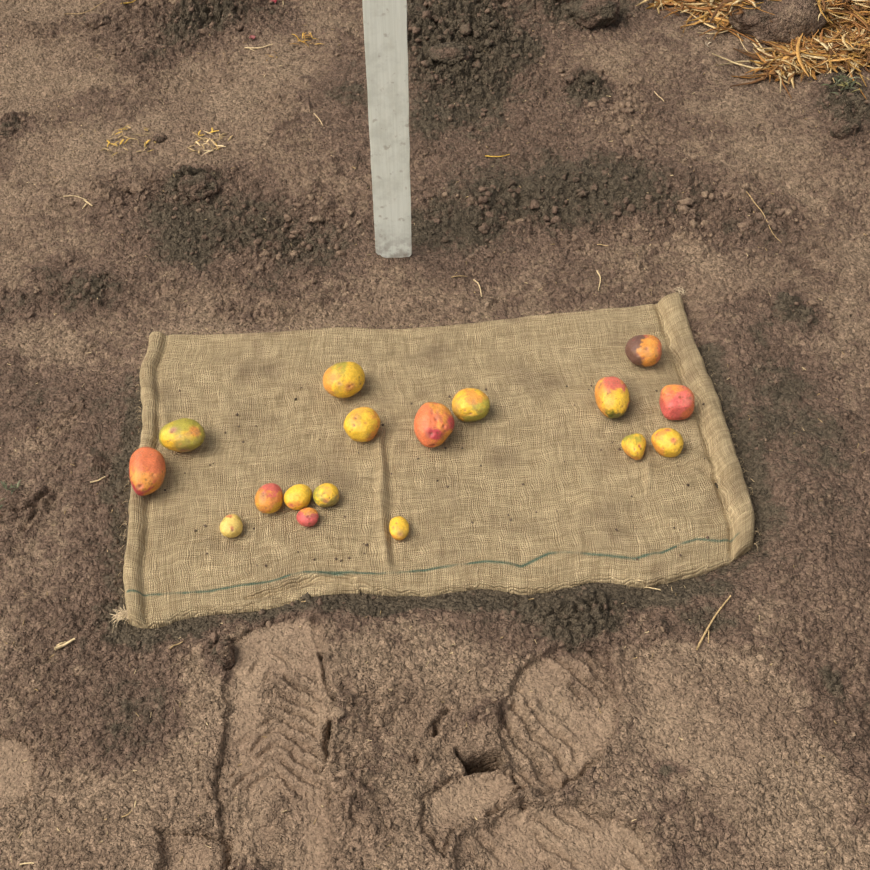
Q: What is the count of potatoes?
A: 17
